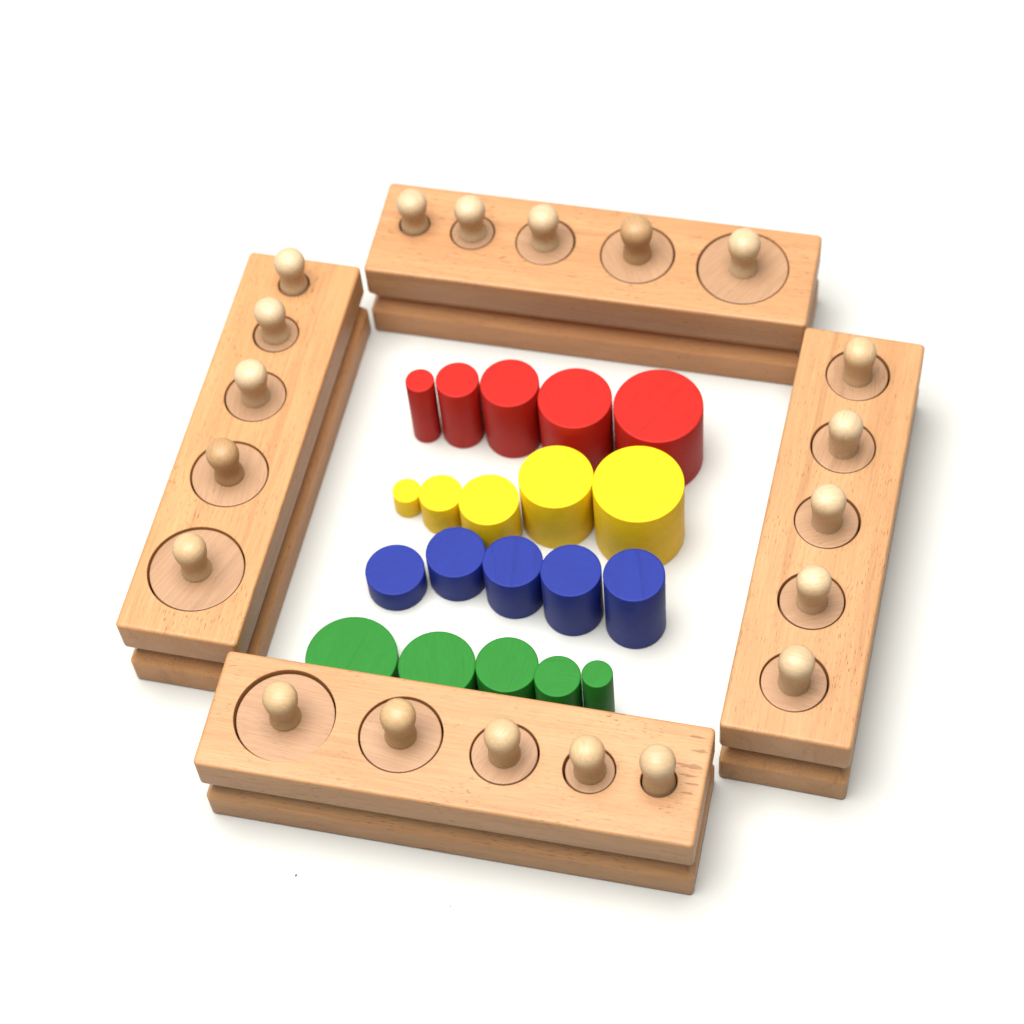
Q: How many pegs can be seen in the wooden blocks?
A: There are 20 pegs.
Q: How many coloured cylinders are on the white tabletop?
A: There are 20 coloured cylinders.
